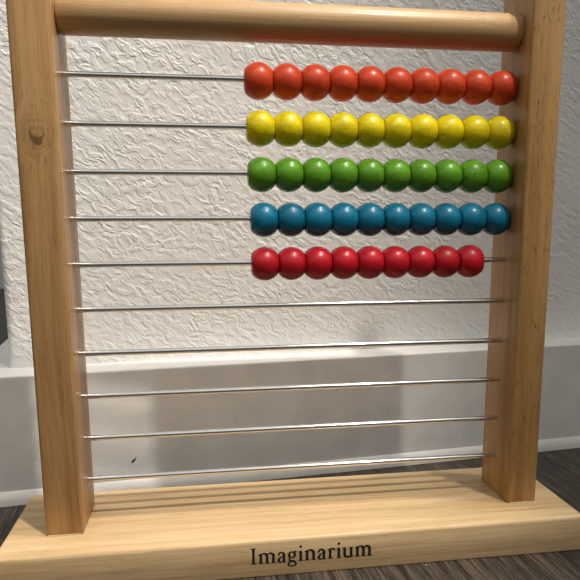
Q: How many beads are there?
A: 49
